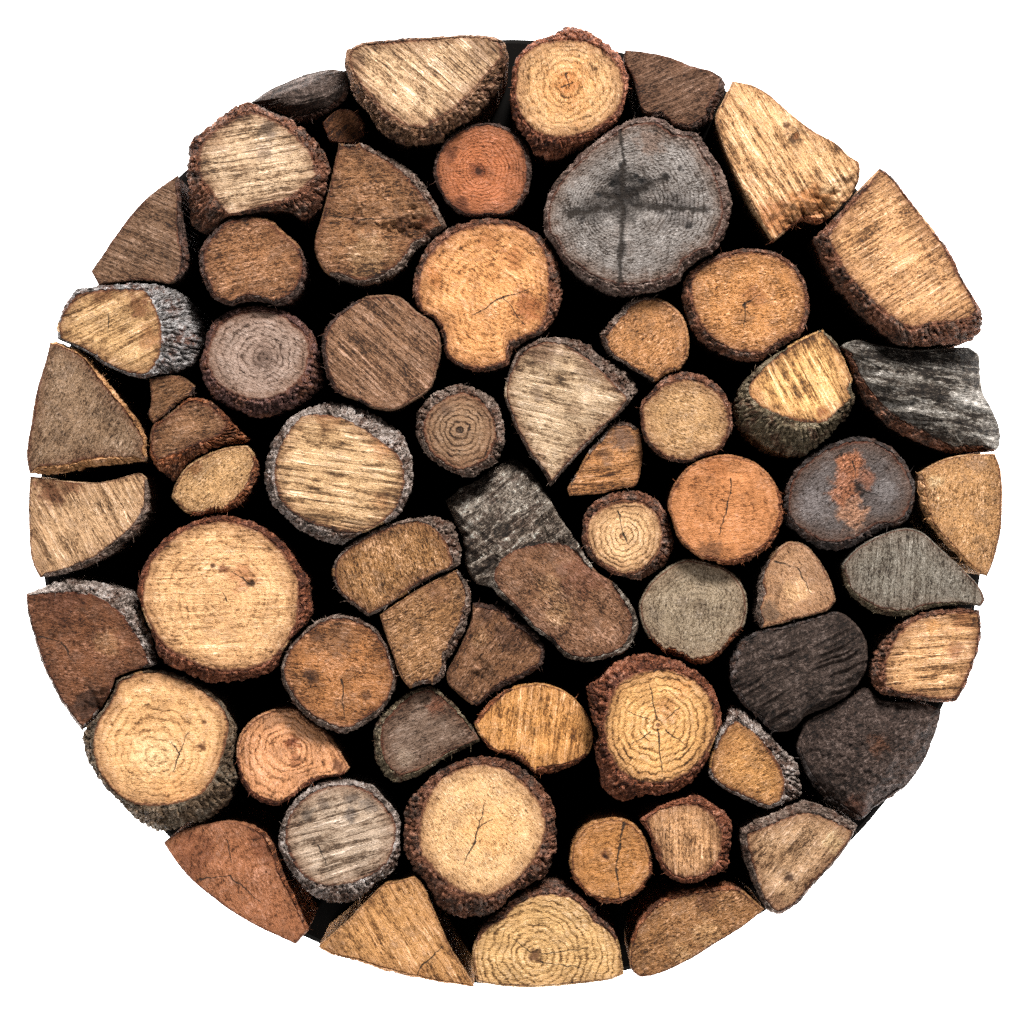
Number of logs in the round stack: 63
